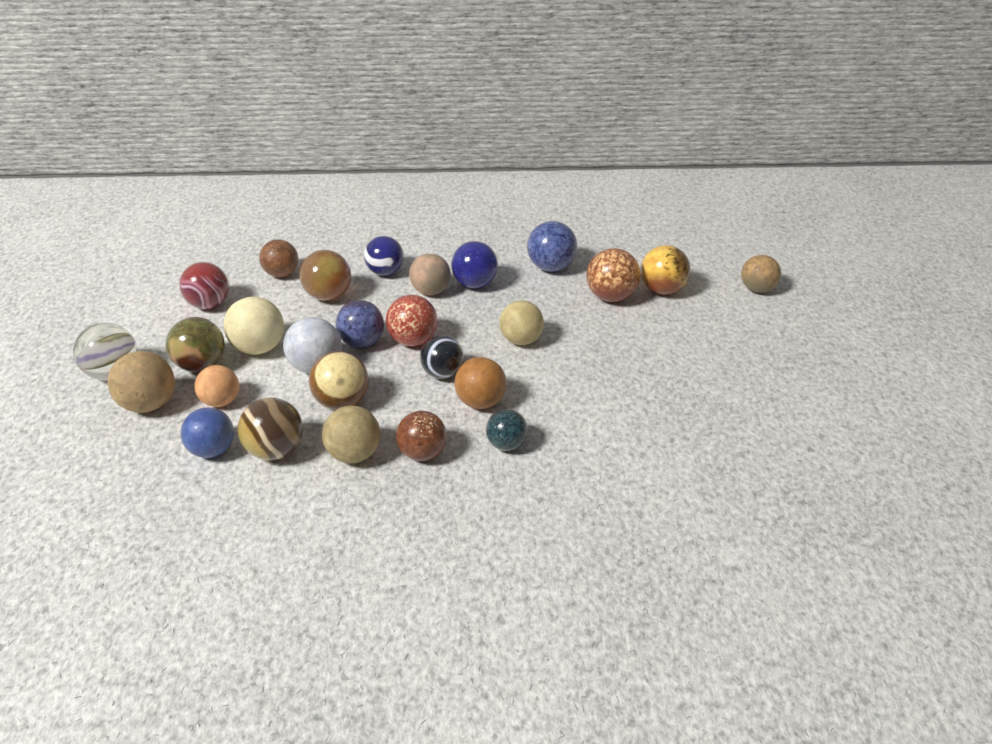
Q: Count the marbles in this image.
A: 27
